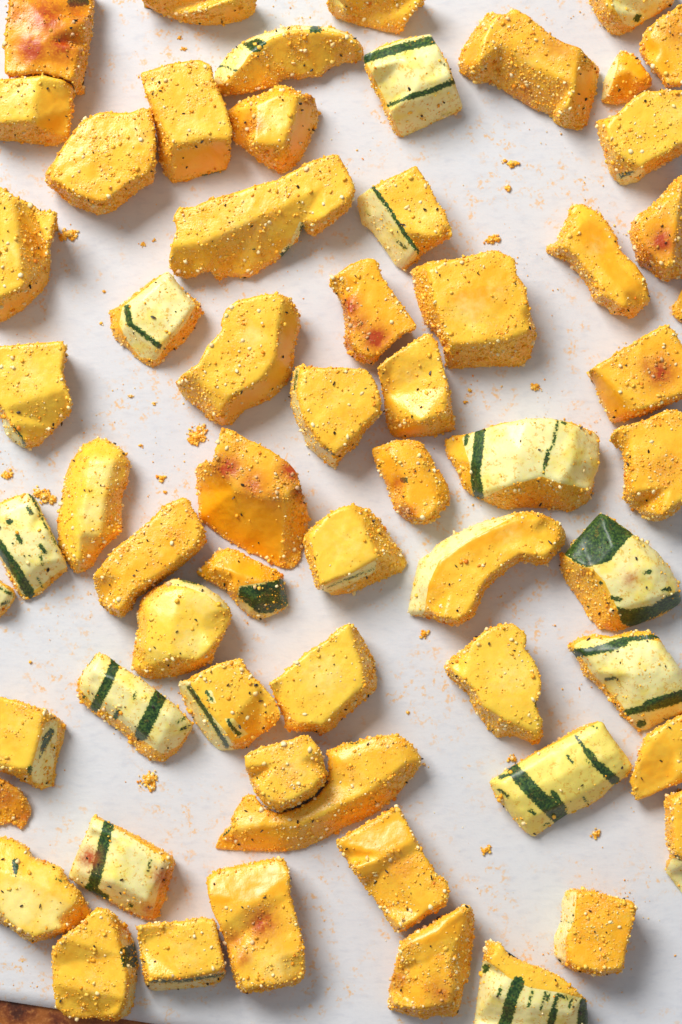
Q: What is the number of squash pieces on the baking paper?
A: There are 62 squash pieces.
